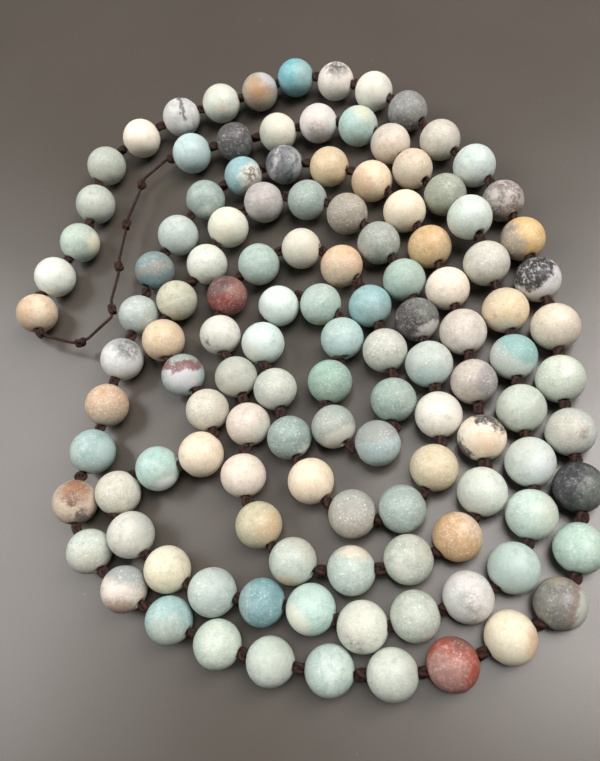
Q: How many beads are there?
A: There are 122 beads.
